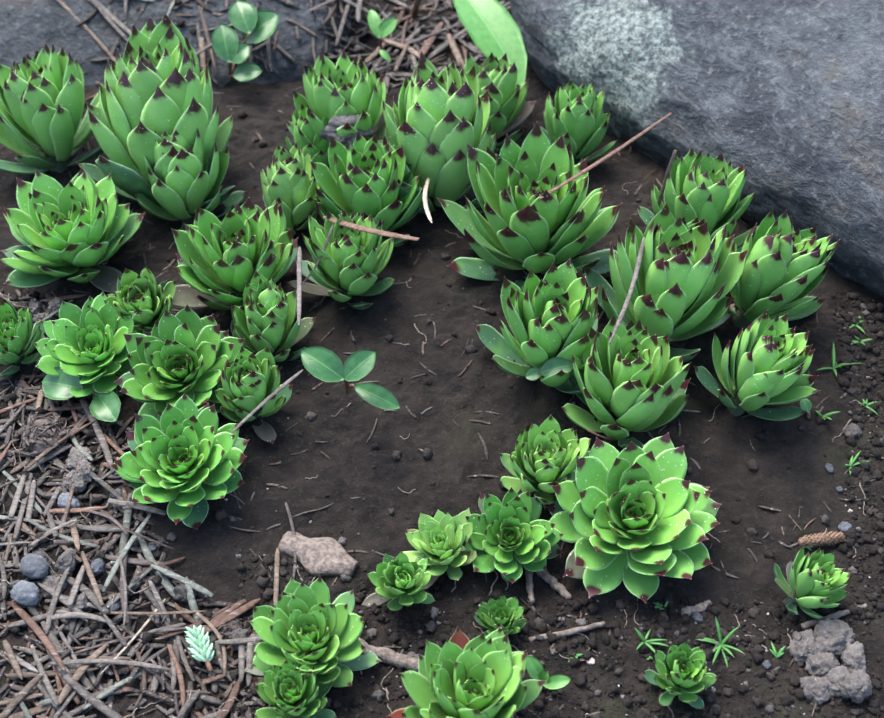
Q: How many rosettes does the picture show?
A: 38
